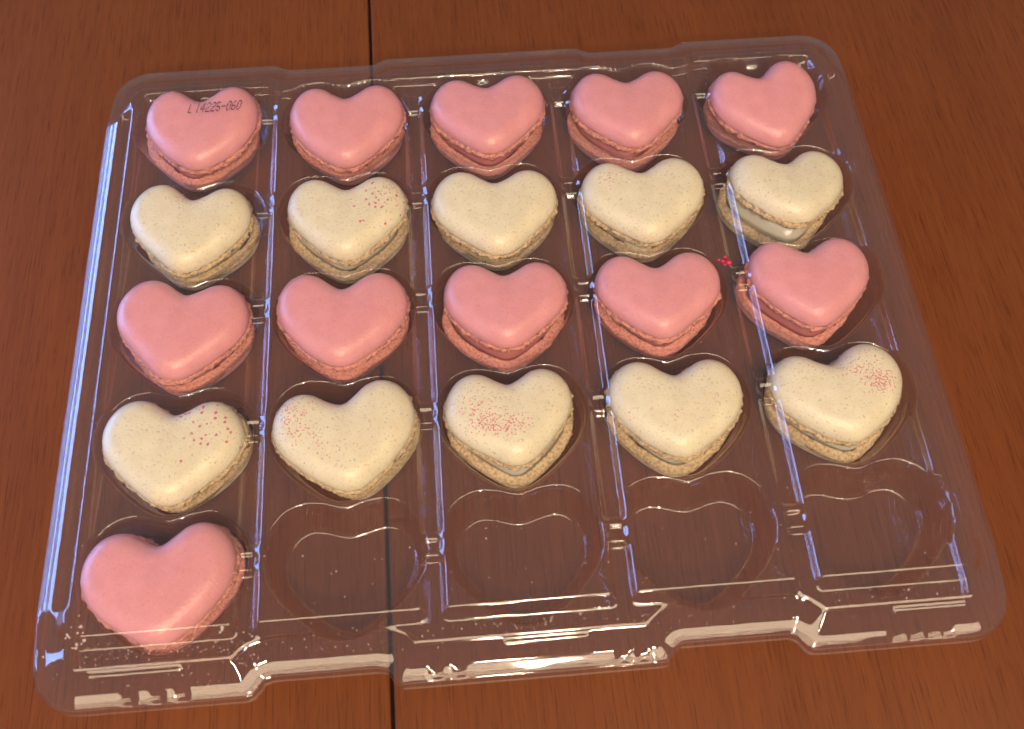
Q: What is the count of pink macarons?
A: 11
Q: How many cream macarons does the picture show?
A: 10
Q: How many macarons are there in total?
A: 21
